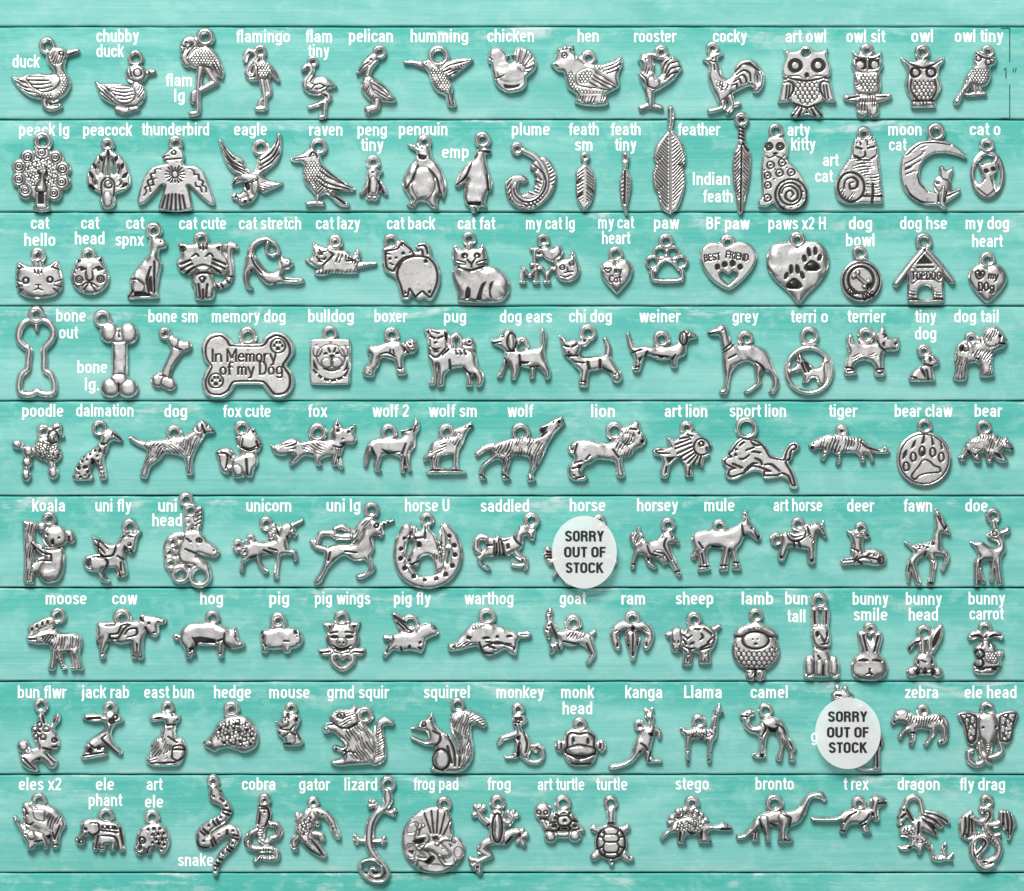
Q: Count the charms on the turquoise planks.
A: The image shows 137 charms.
